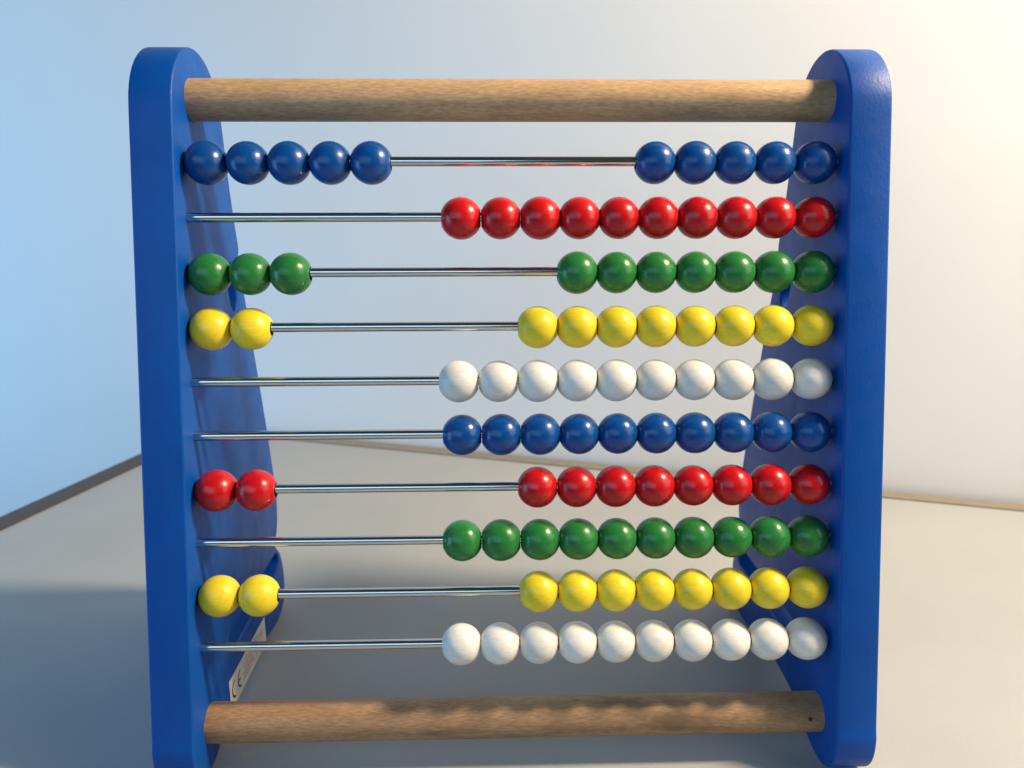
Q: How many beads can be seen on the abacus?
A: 100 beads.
